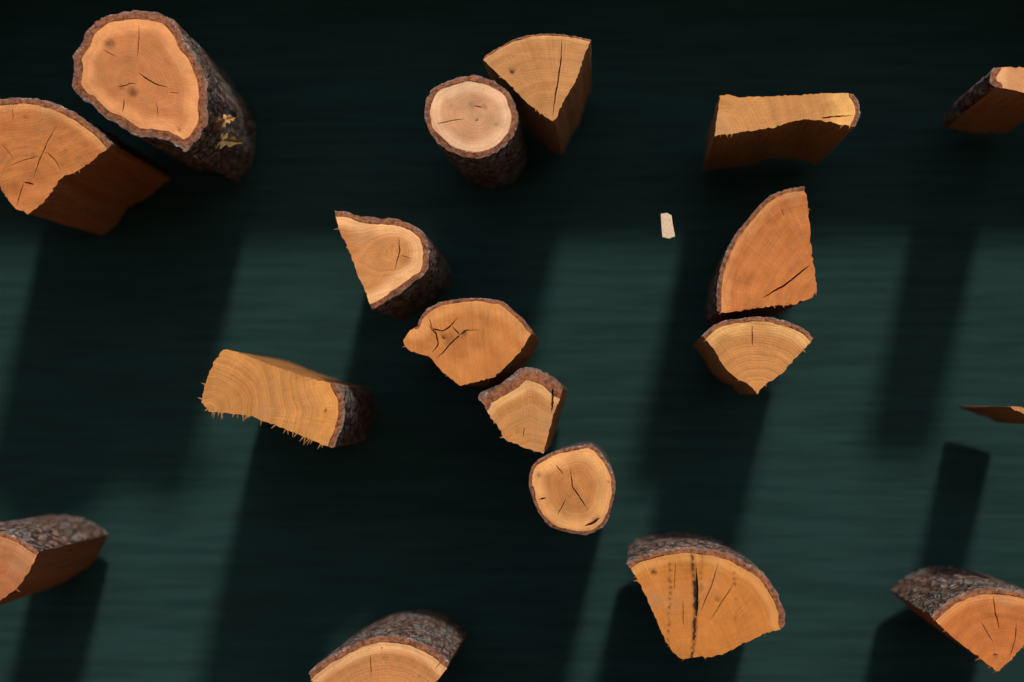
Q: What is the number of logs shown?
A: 18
